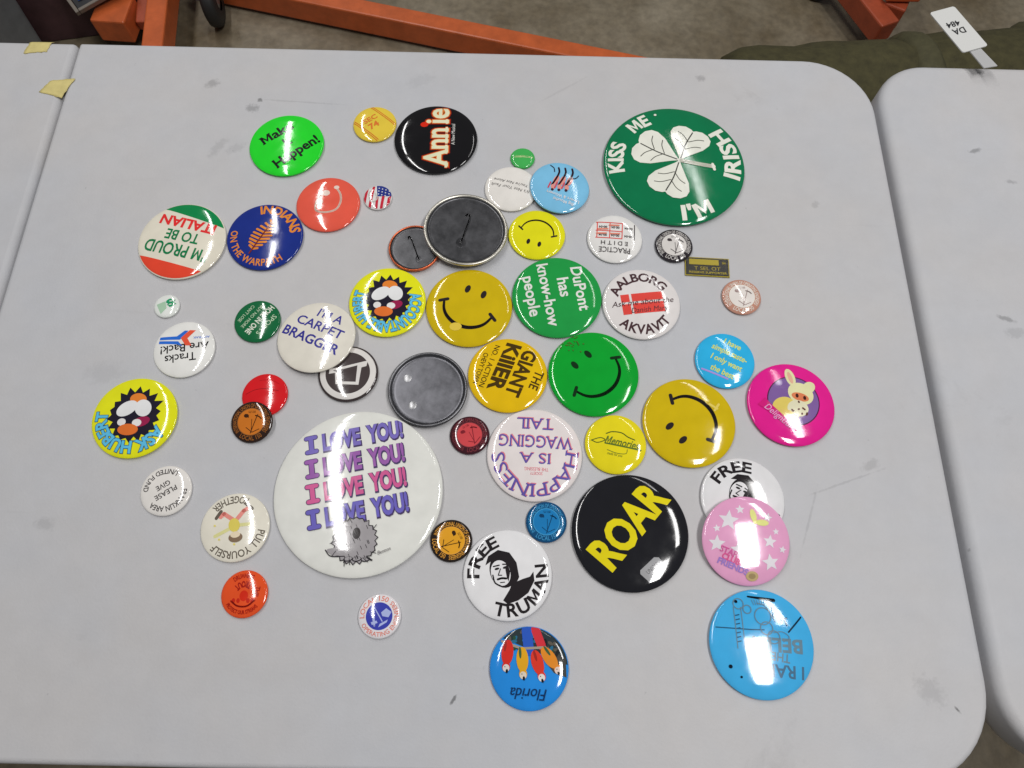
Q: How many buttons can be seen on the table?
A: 51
